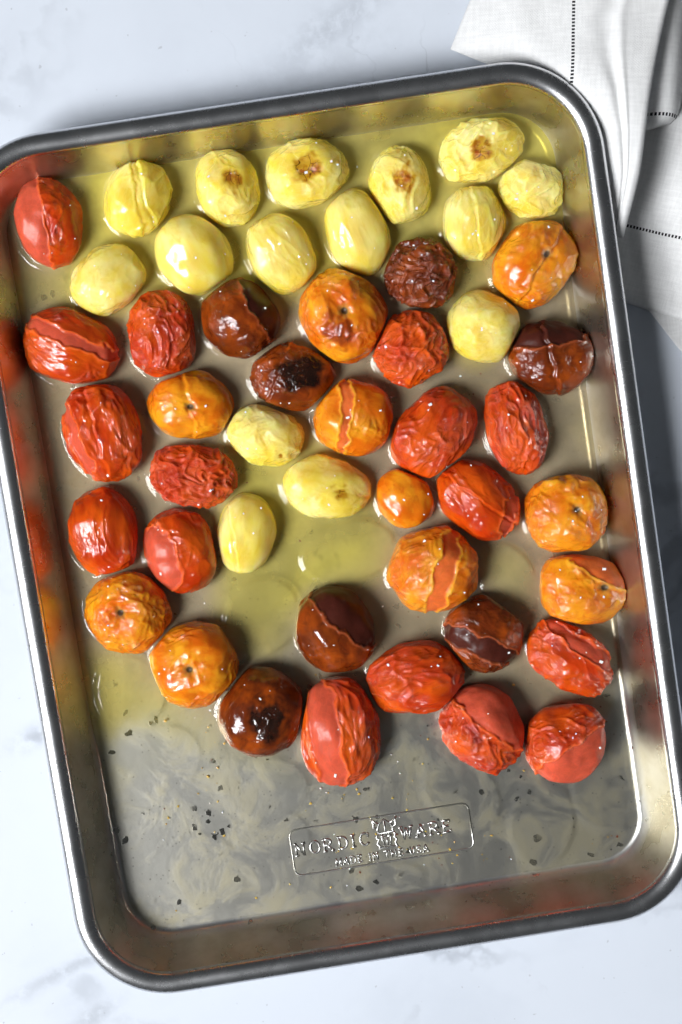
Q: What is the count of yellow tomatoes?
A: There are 15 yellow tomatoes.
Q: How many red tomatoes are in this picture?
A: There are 16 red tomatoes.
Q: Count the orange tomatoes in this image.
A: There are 10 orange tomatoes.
